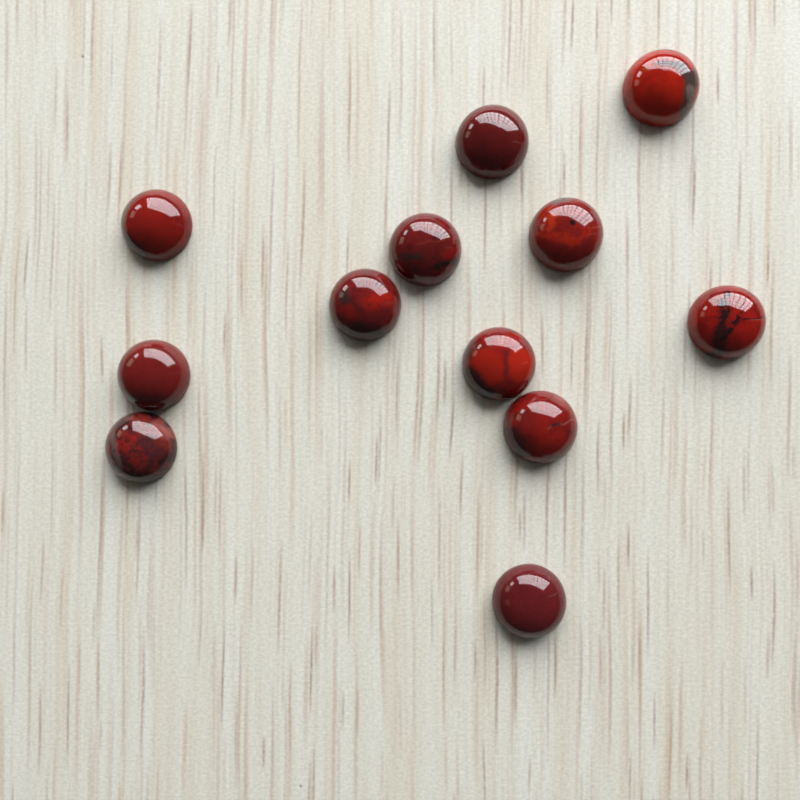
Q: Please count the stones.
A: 12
